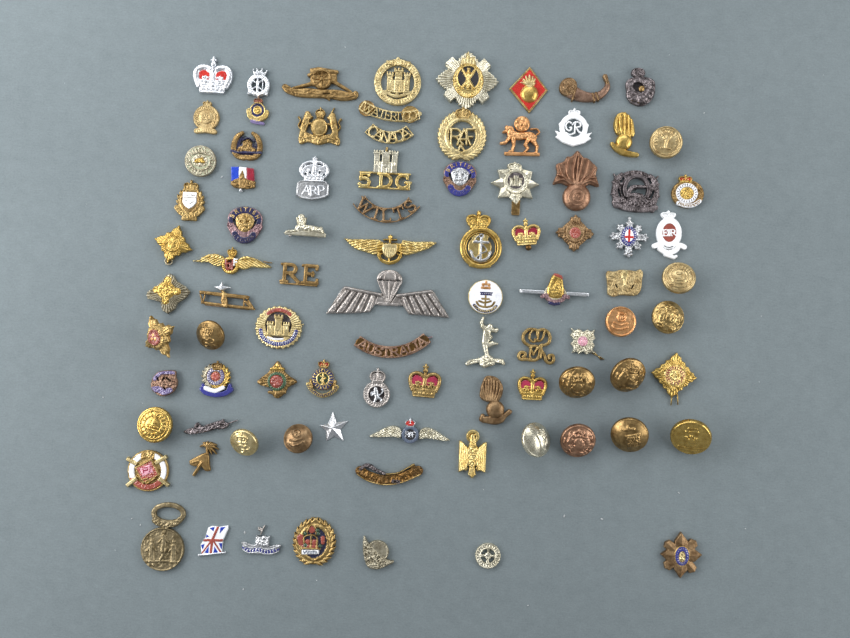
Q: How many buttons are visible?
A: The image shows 14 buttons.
